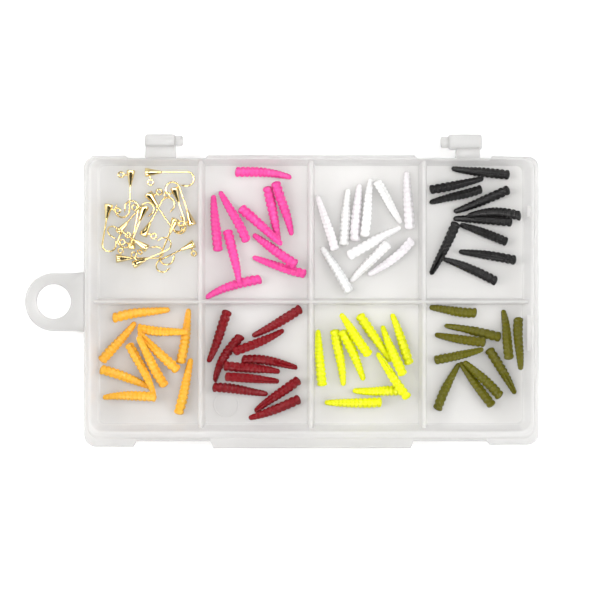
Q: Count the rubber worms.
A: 70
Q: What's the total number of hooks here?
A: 15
